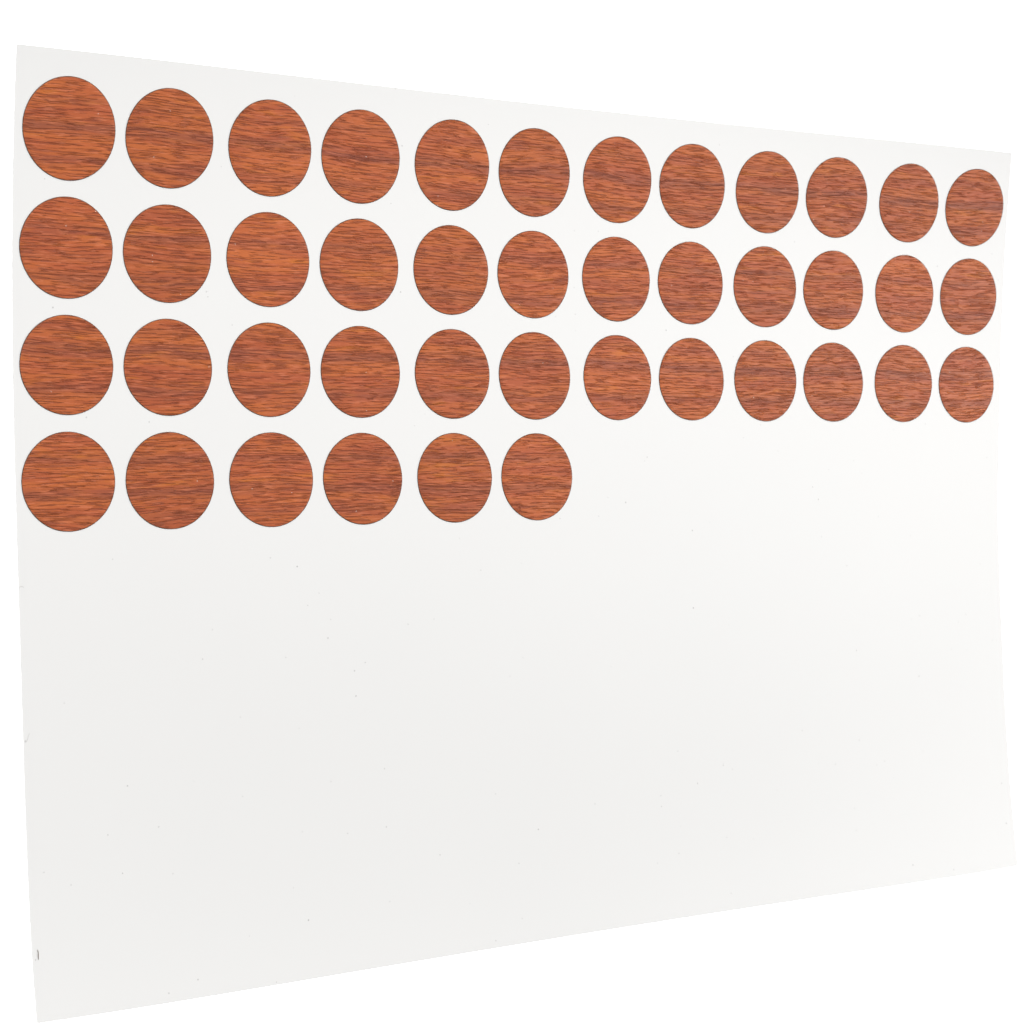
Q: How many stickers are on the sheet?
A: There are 42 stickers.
